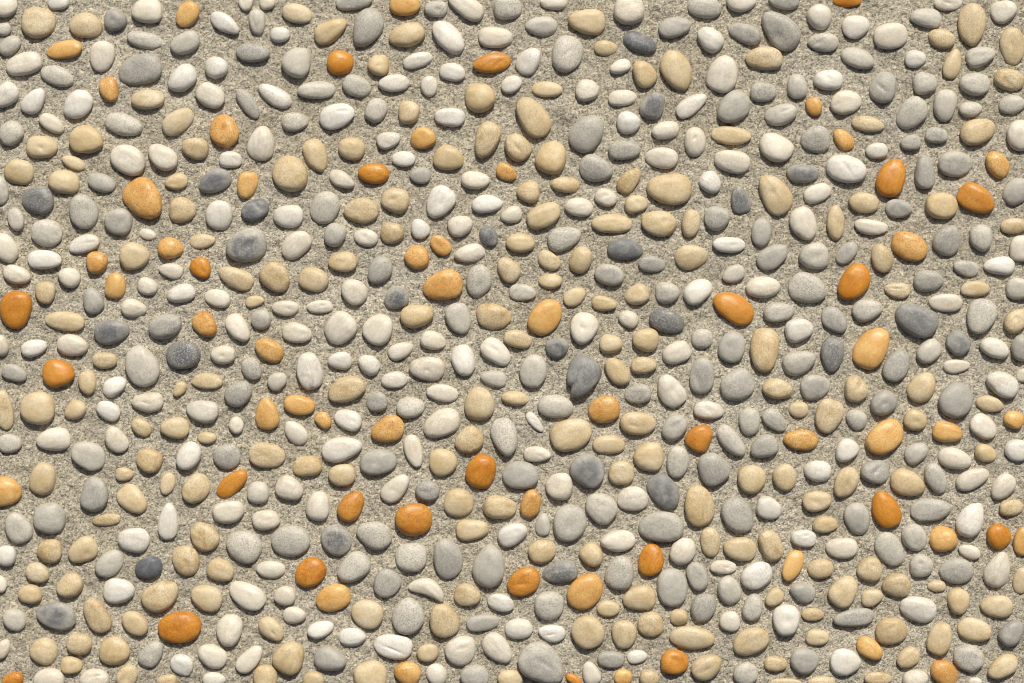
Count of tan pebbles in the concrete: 200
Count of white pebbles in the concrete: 200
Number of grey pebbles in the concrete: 200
